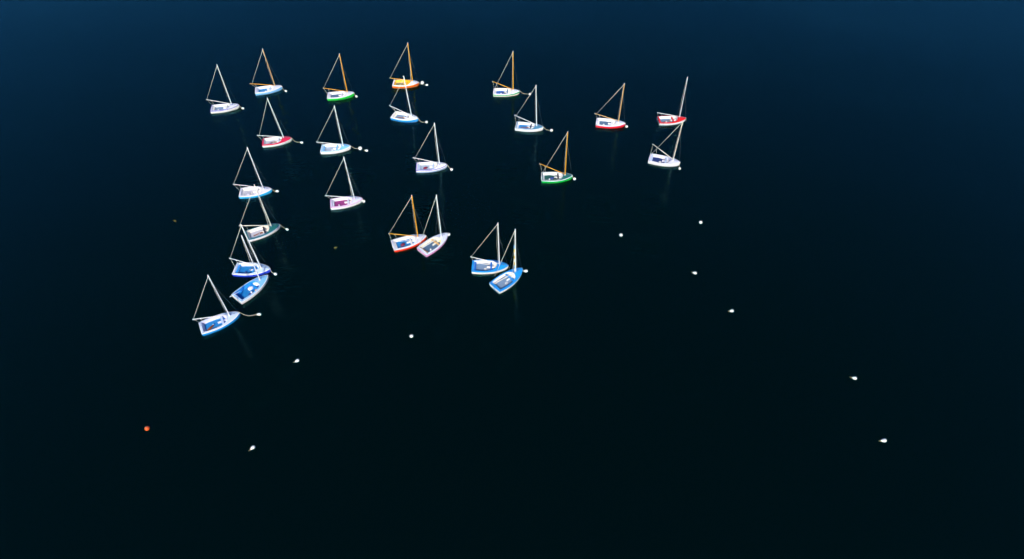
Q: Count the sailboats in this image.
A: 24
